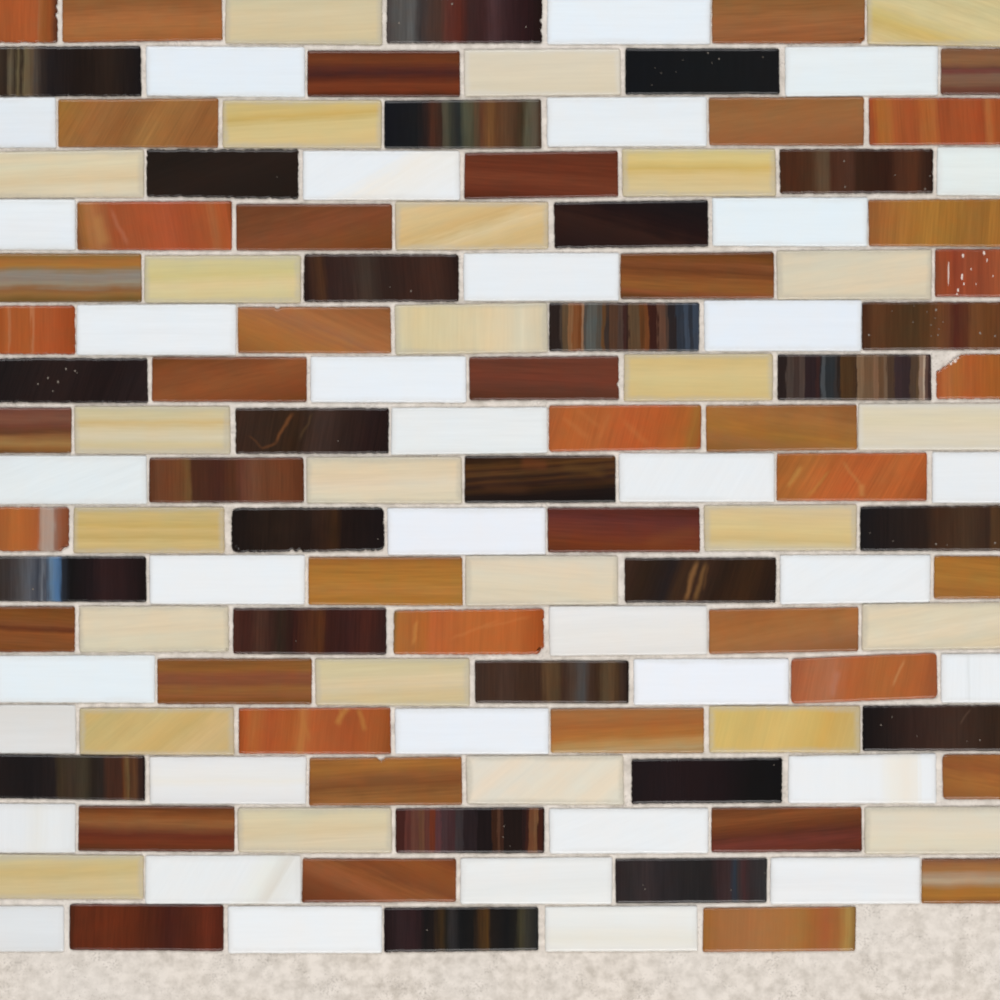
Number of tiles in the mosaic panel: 132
